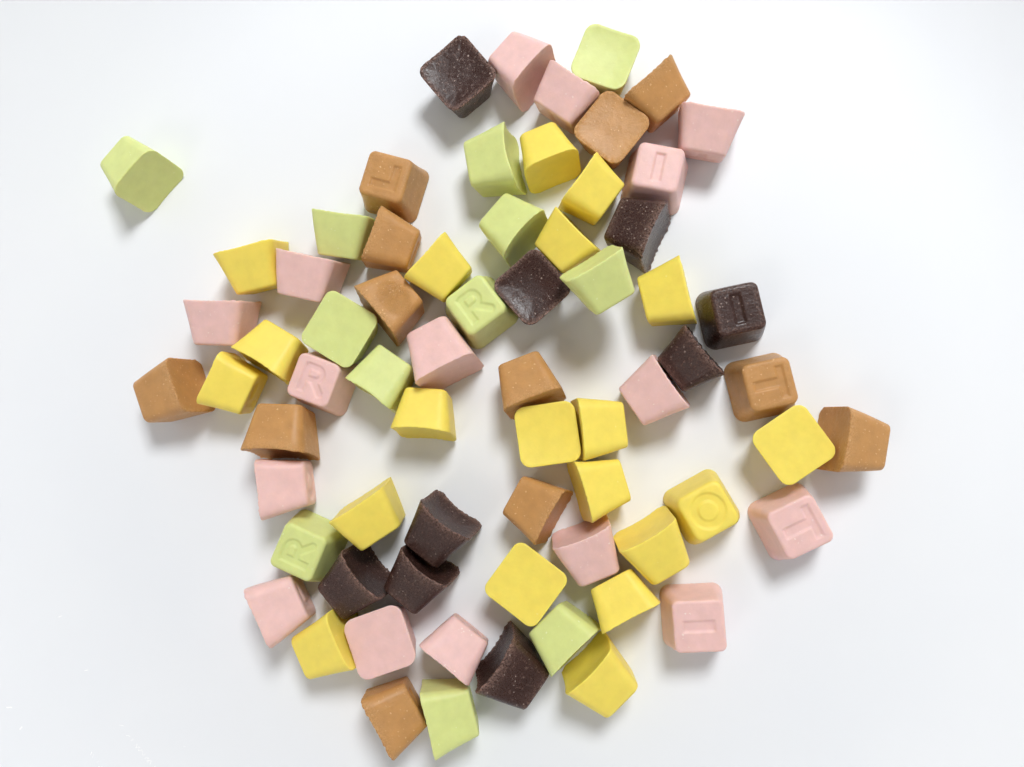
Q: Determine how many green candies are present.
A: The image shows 12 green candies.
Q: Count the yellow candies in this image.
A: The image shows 20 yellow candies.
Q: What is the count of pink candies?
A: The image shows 16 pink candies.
